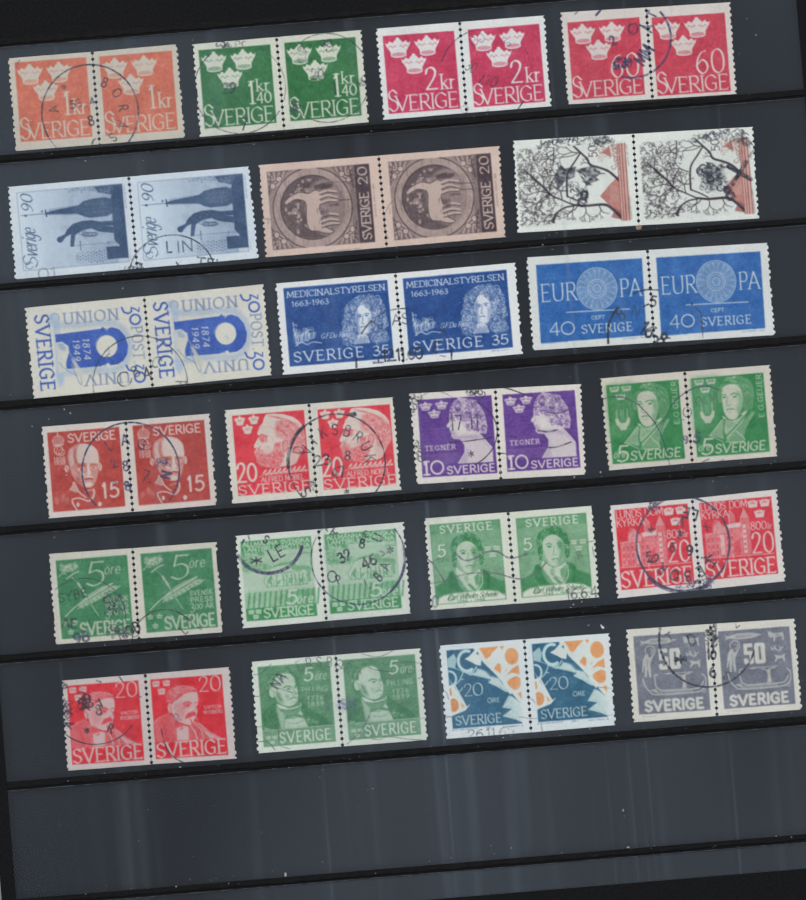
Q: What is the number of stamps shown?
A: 44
